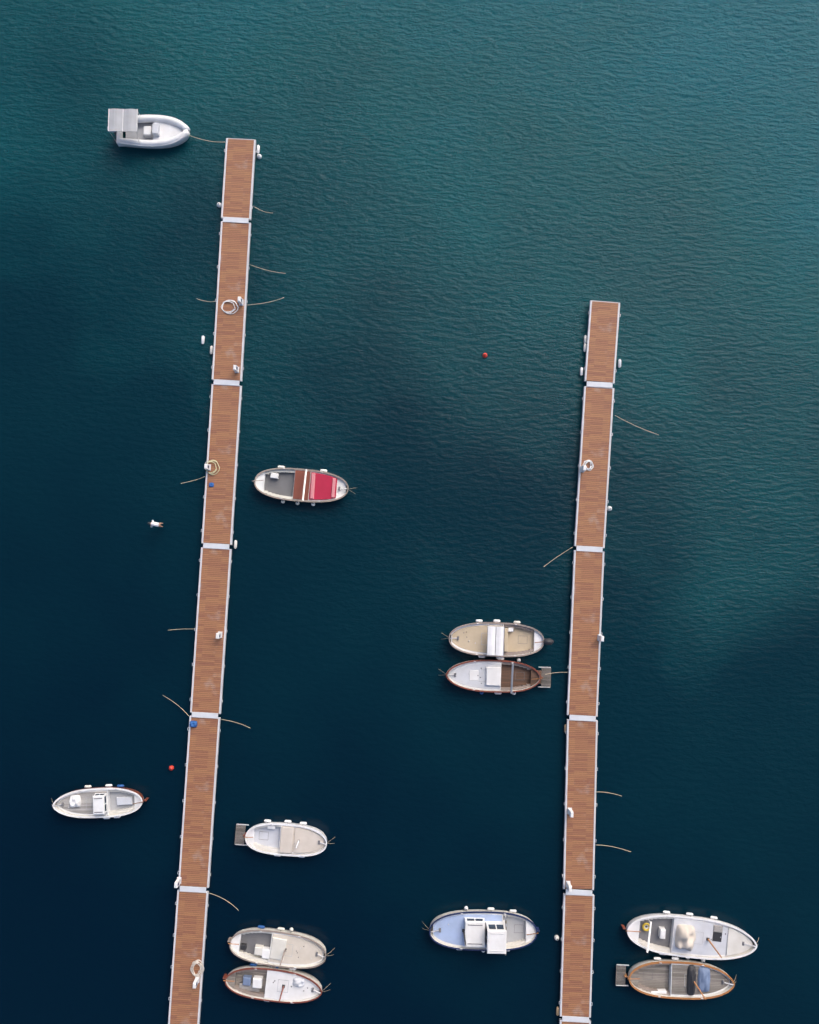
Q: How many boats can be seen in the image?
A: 11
